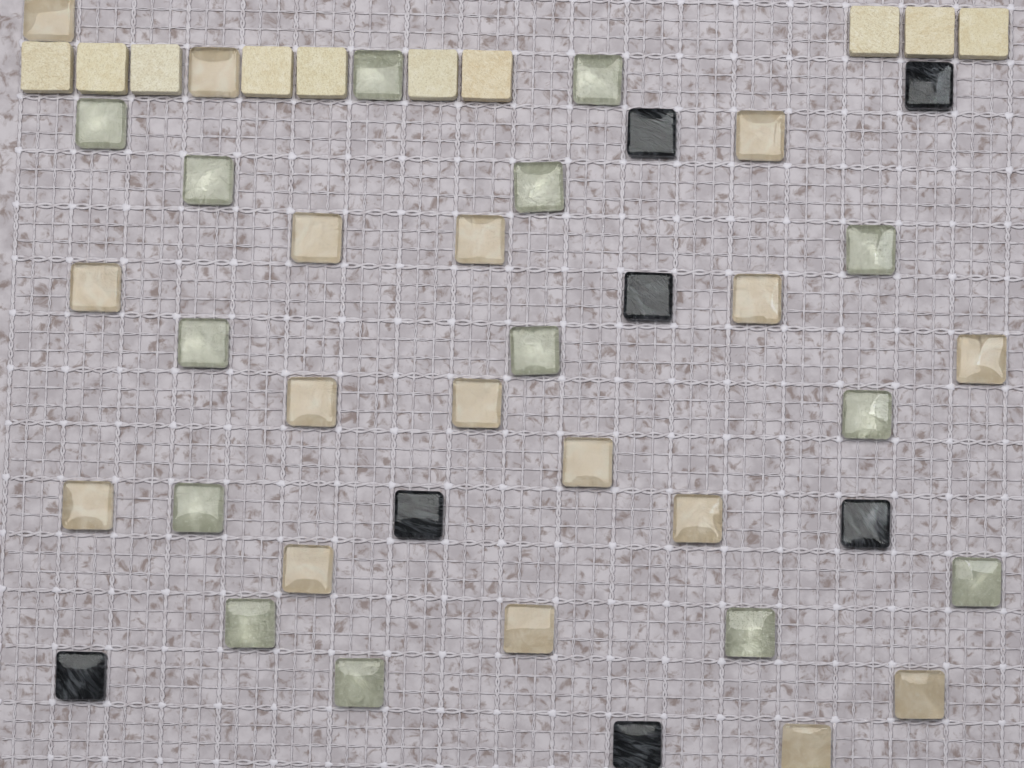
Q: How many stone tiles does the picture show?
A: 10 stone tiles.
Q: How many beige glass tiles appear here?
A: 17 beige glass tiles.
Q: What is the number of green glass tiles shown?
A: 14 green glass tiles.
